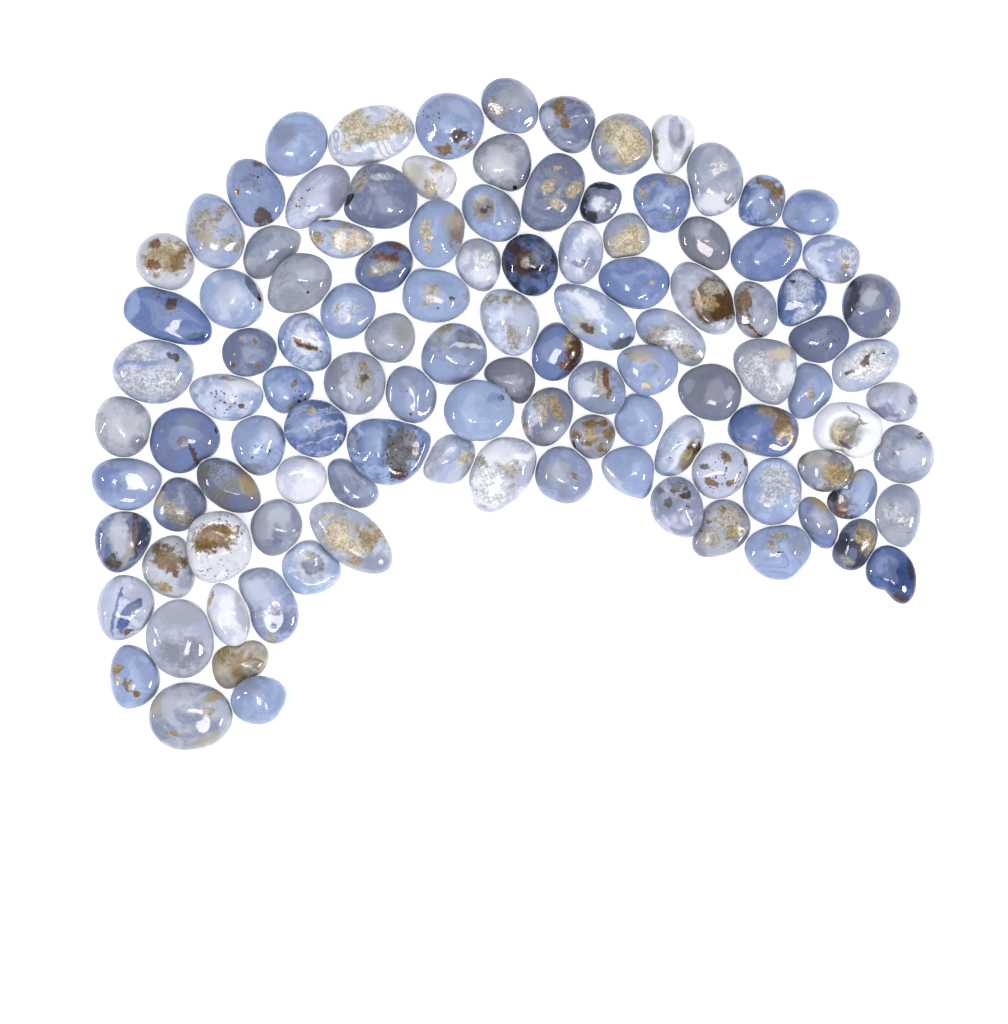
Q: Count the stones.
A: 111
